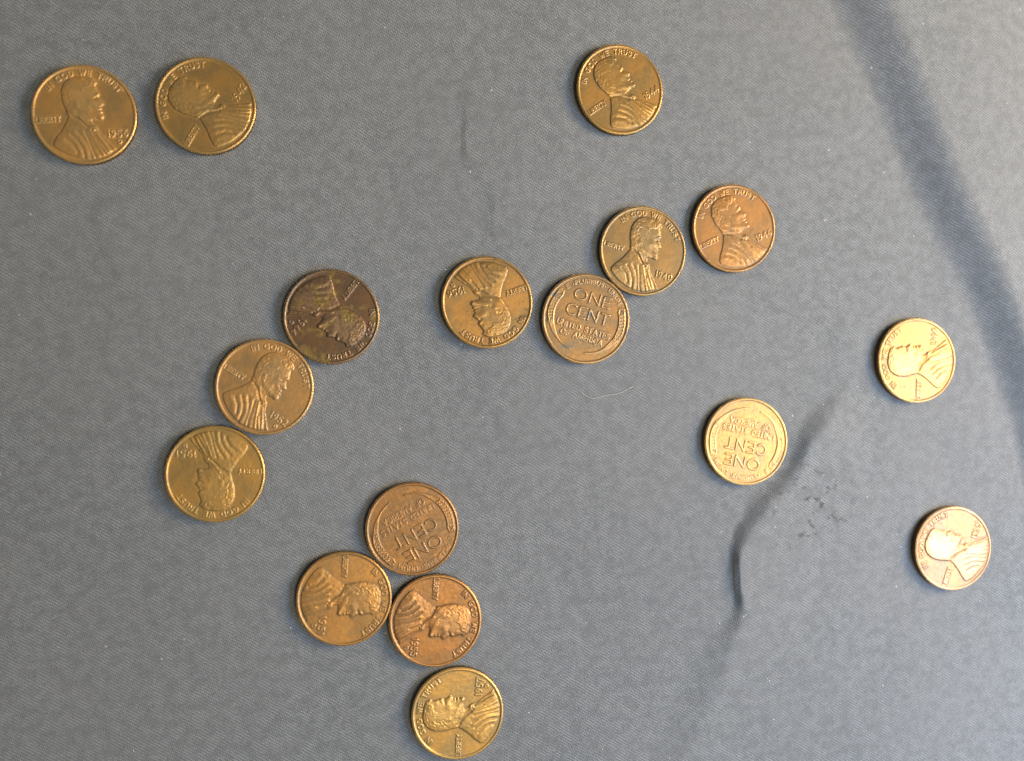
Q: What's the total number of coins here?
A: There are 17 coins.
